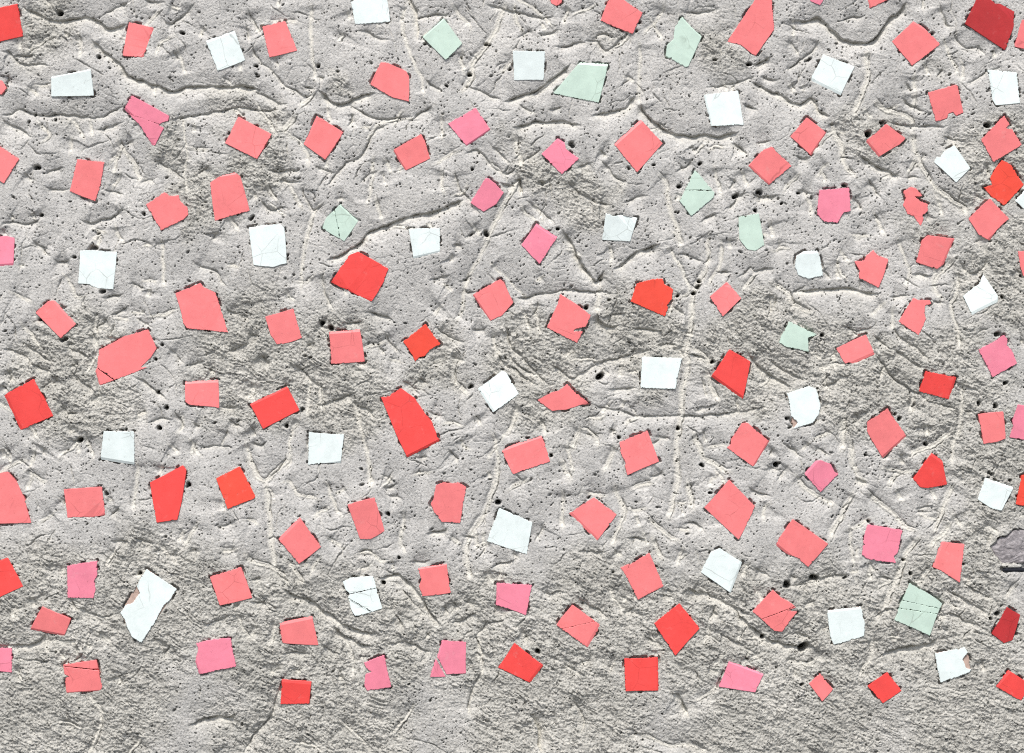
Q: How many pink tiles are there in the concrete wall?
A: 82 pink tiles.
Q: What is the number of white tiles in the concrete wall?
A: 27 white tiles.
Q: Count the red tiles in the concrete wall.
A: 23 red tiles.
